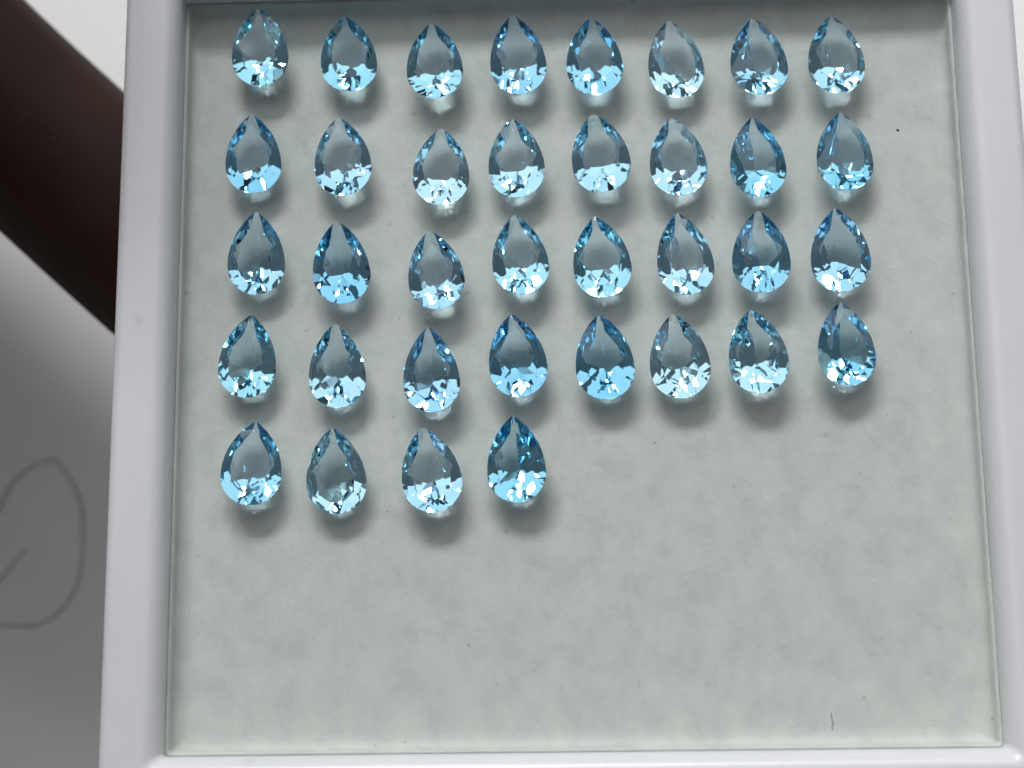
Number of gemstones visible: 36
